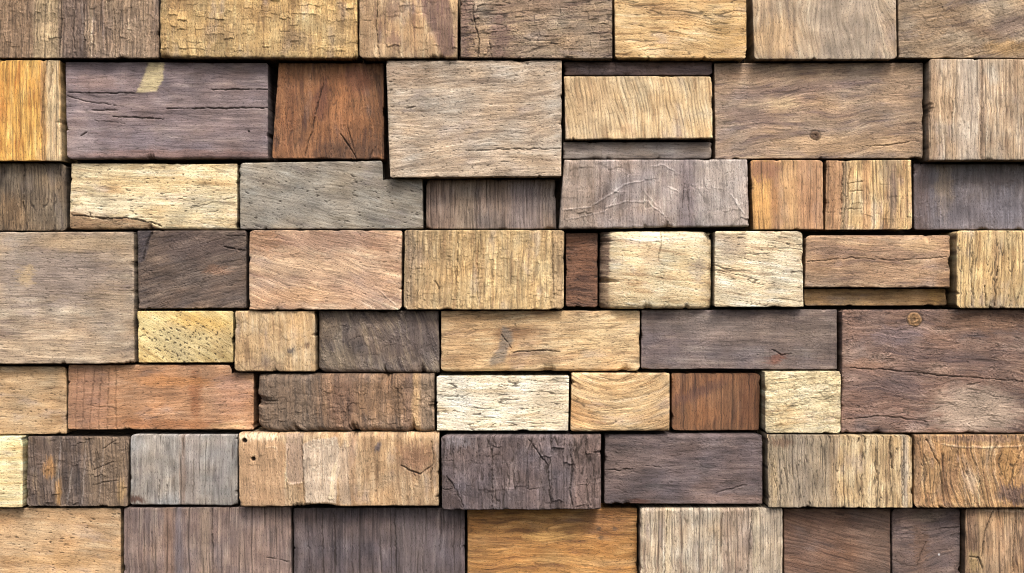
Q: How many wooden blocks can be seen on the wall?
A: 63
